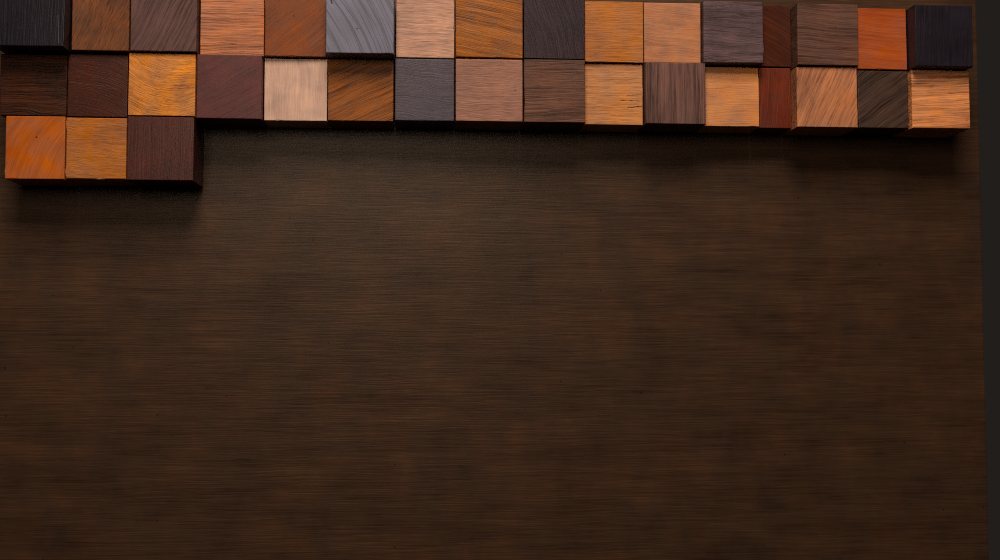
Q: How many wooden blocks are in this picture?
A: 35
